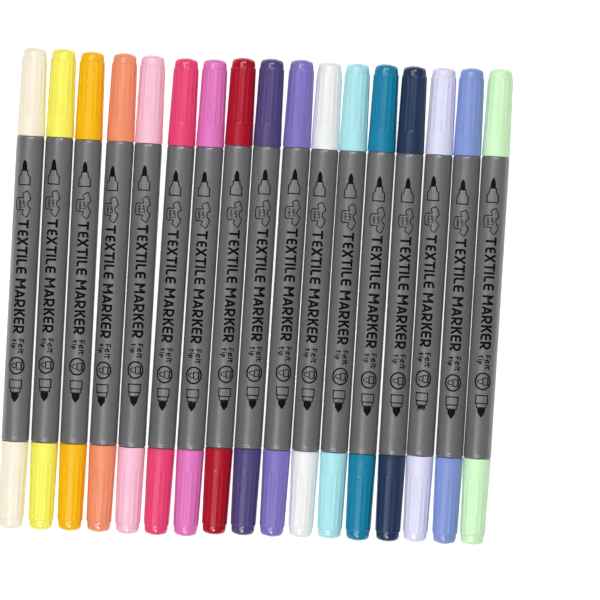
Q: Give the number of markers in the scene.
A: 17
